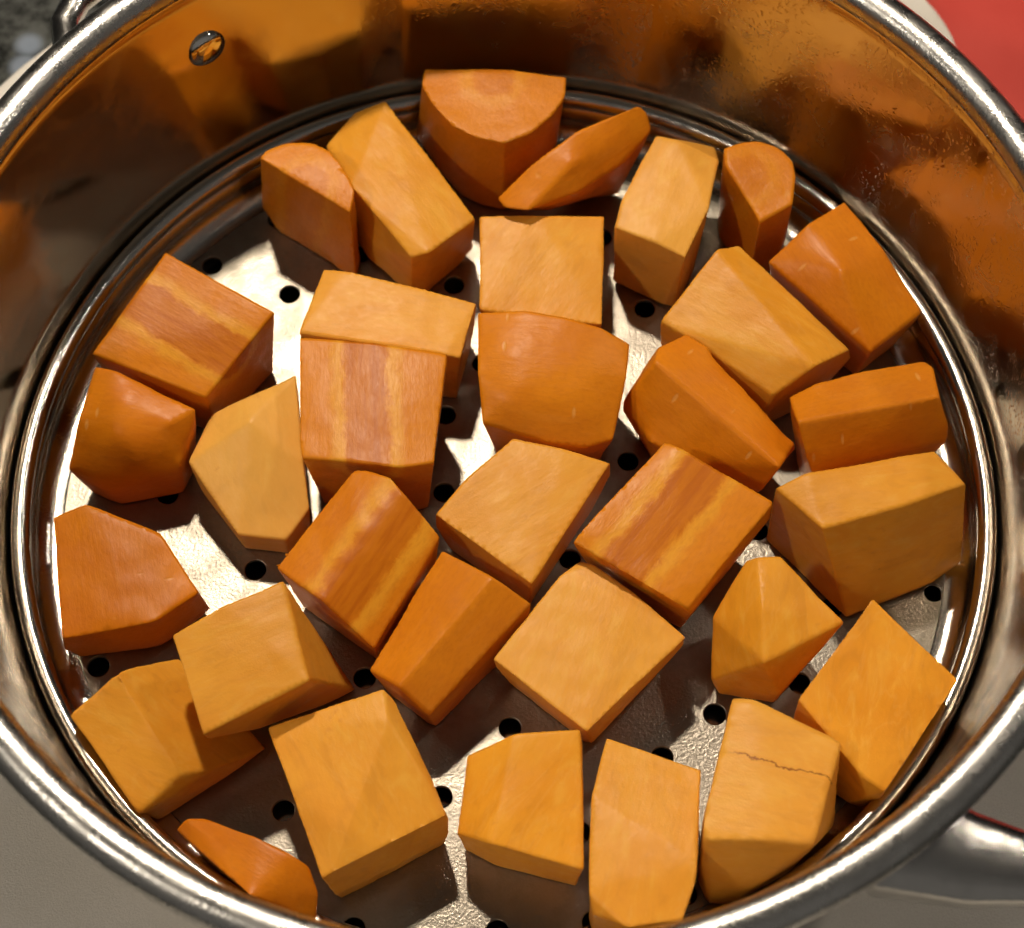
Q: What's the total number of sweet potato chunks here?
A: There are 17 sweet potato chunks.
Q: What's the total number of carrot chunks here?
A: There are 16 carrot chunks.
